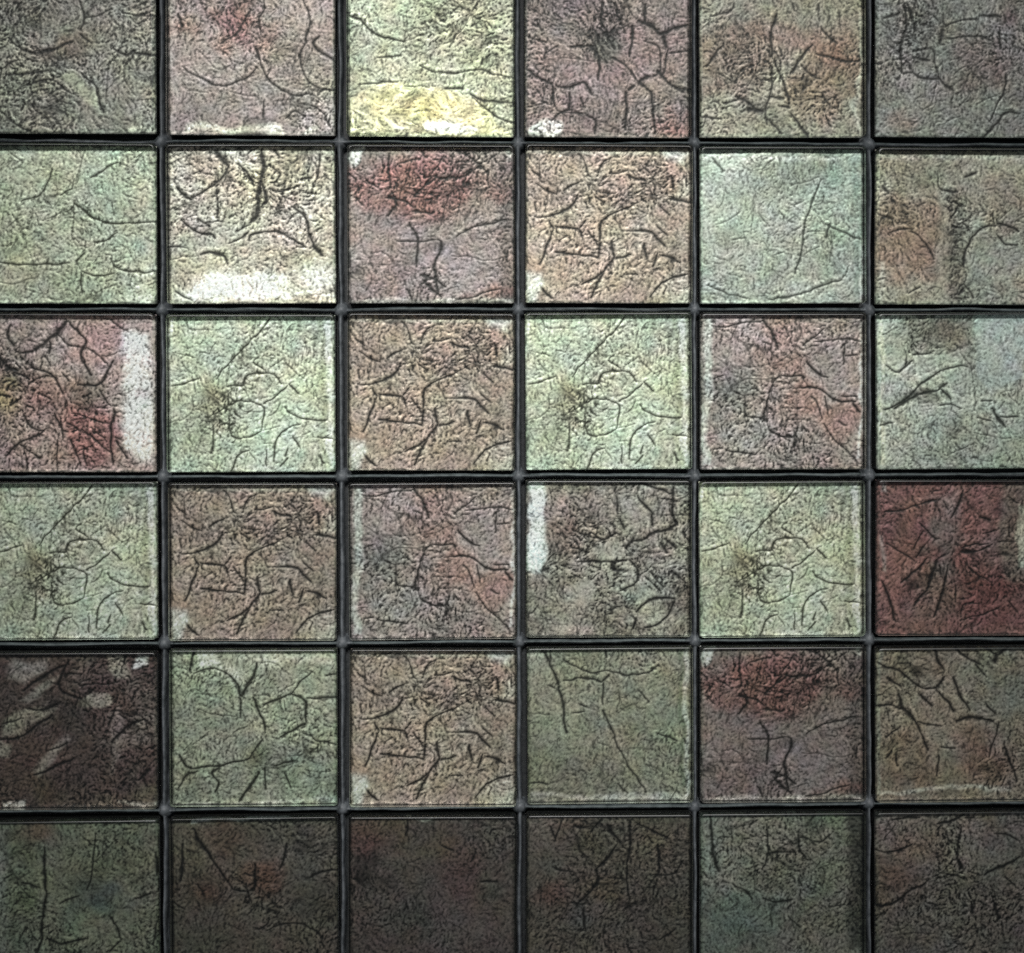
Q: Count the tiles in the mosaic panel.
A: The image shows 36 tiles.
